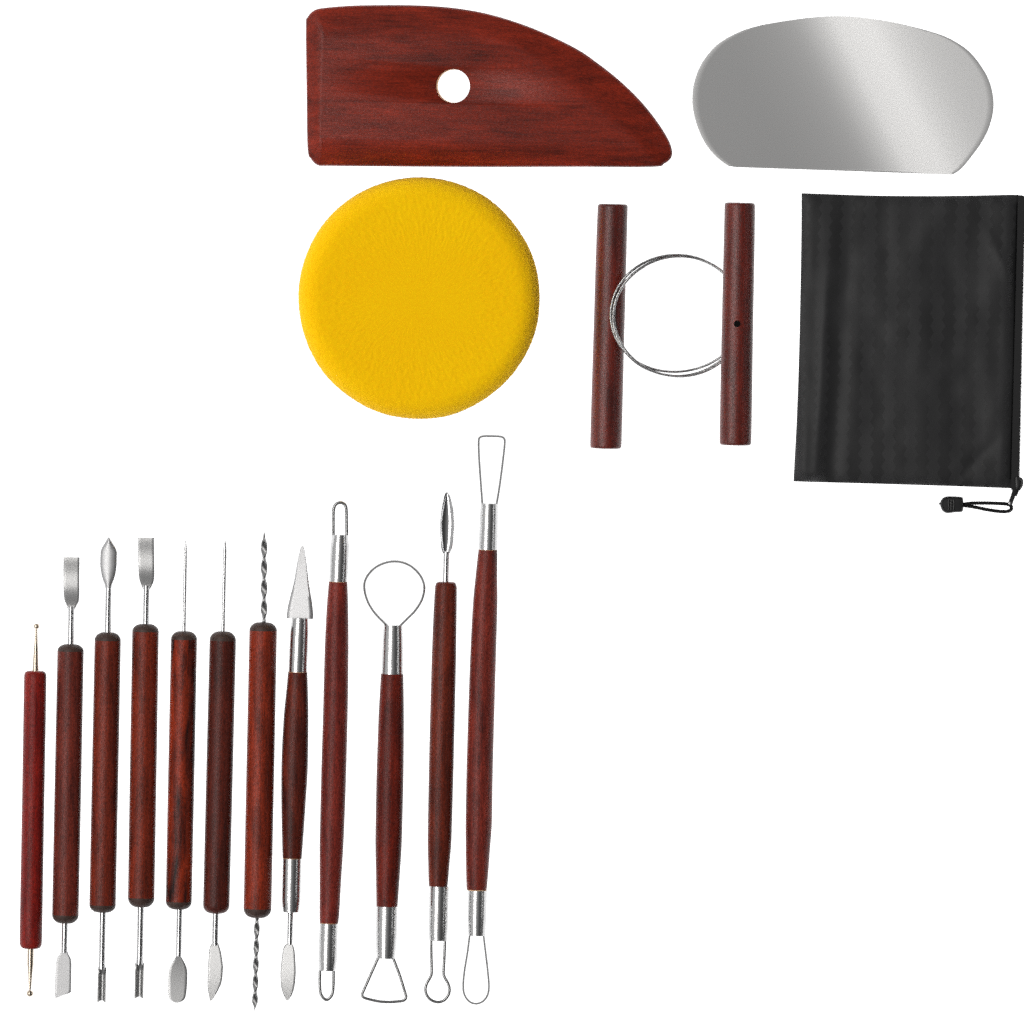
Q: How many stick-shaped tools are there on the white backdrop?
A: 12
